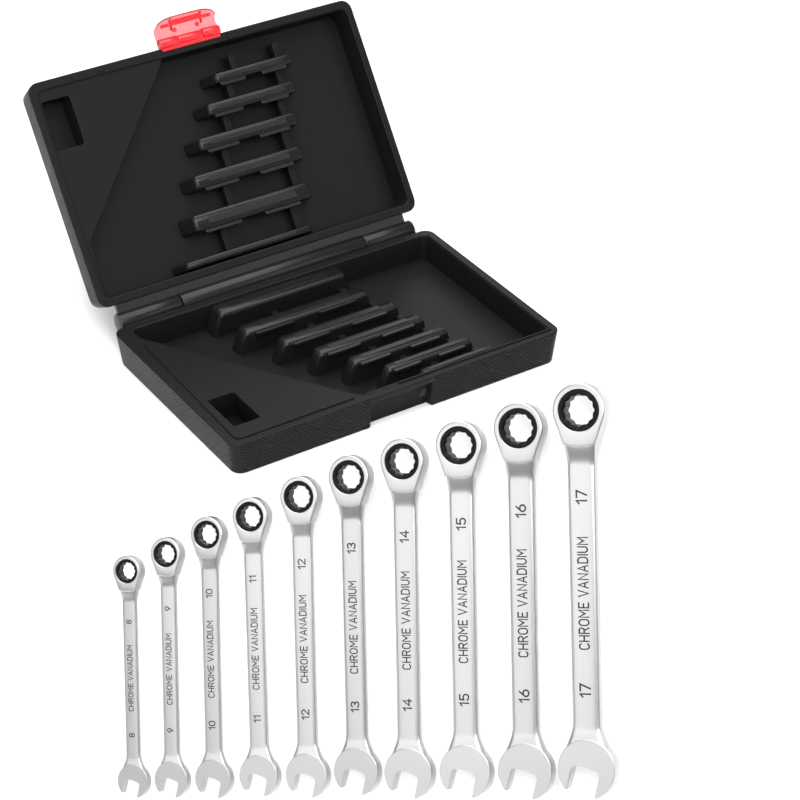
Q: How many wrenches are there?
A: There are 10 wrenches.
